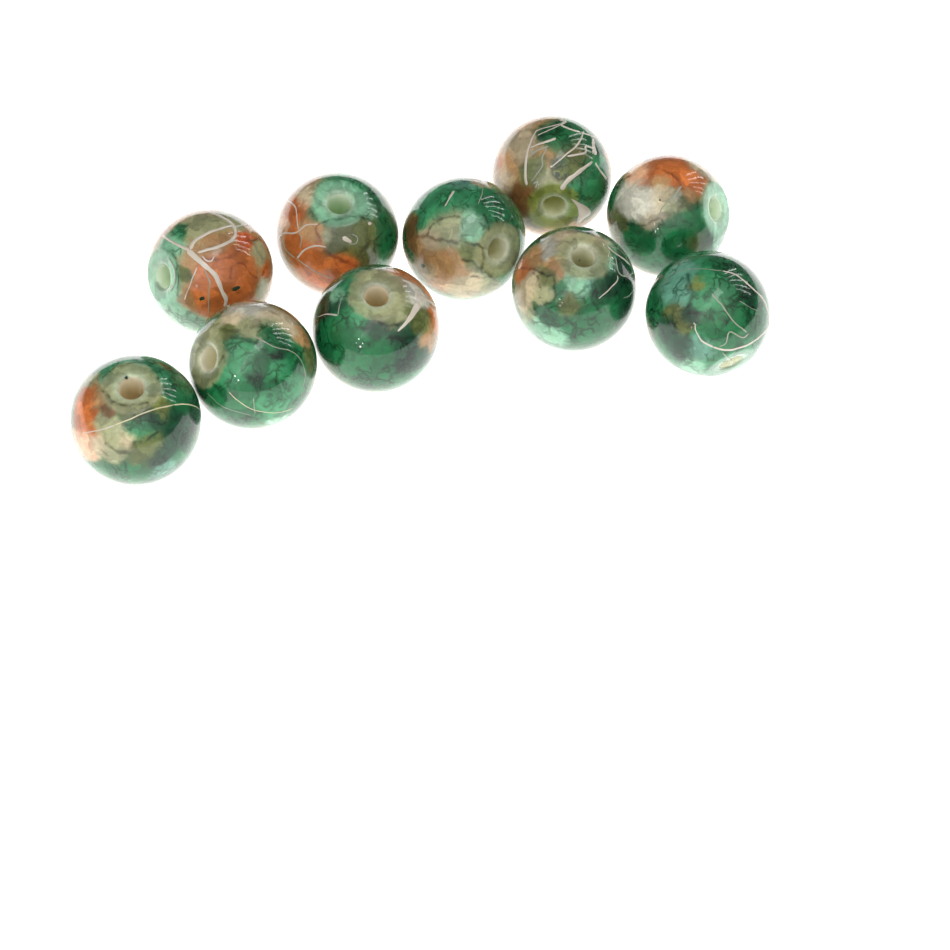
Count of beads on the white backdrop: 10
